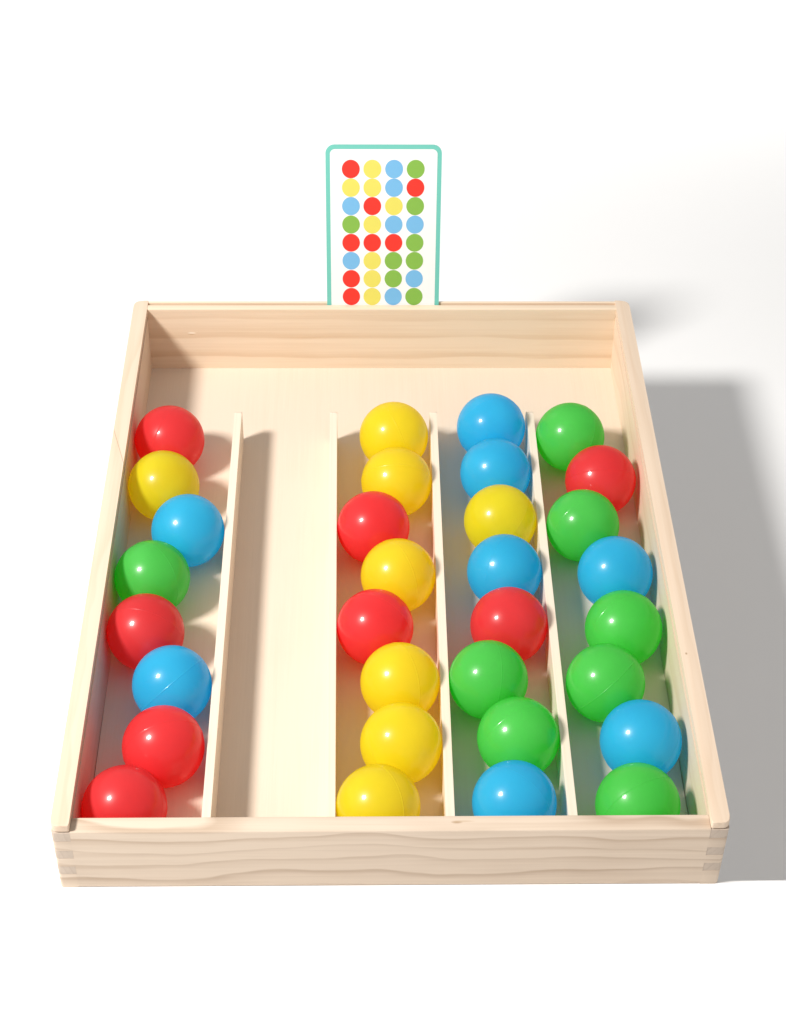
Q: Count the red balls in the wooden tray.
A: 8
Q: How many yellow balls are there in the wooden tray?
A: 8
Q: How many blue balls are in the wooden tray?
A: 8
